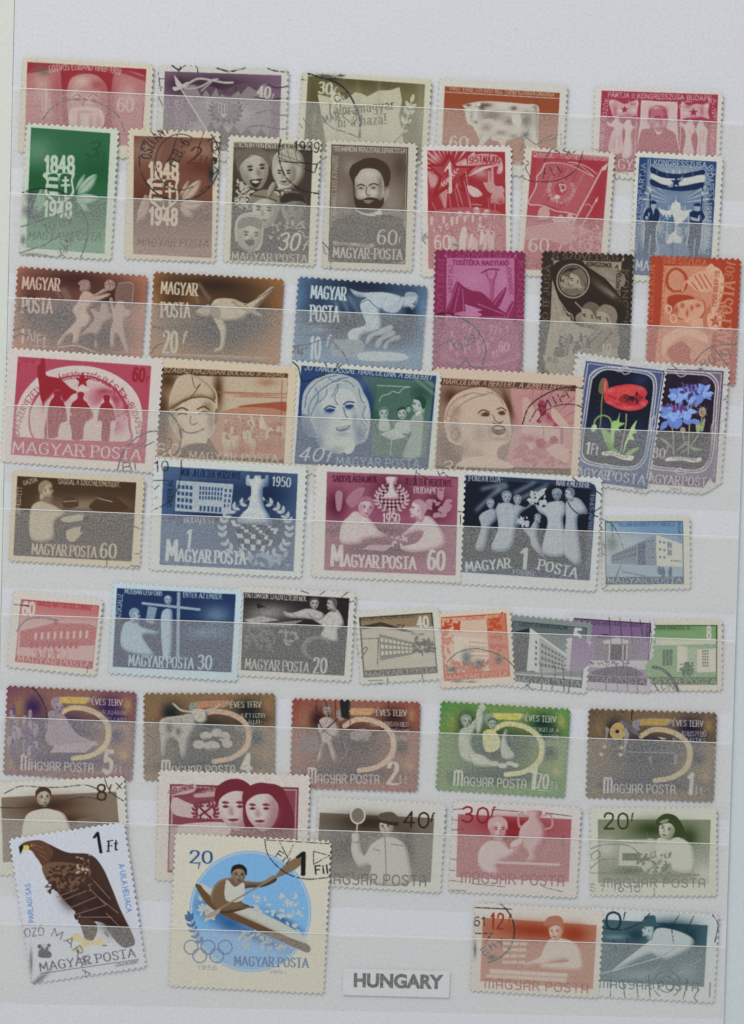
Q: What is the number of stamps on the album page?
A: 51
